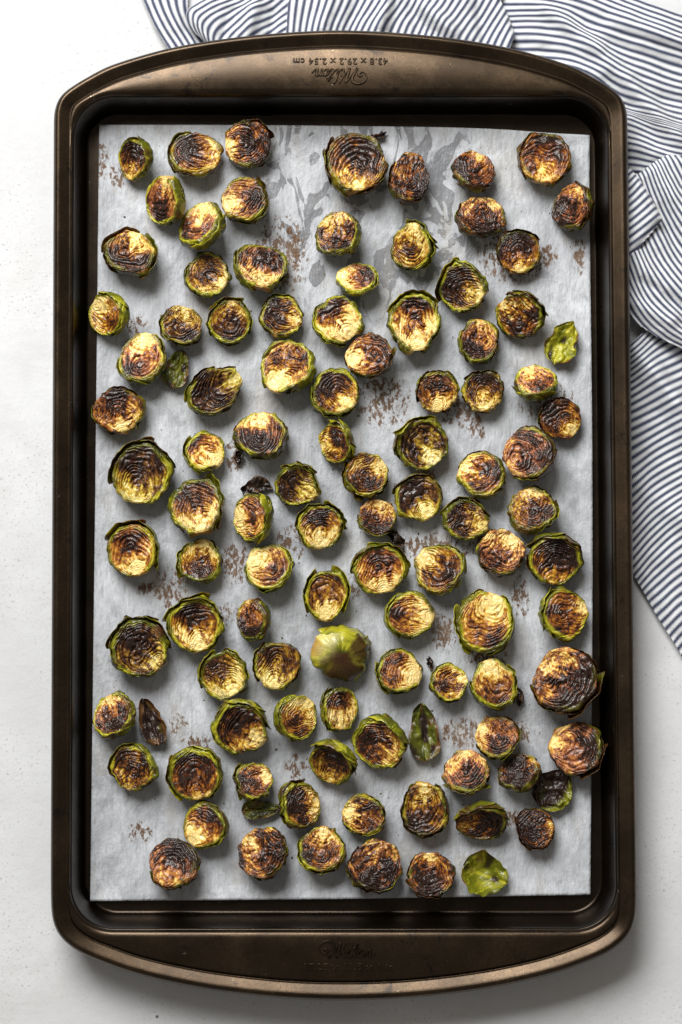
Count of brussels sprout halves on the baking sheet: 99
